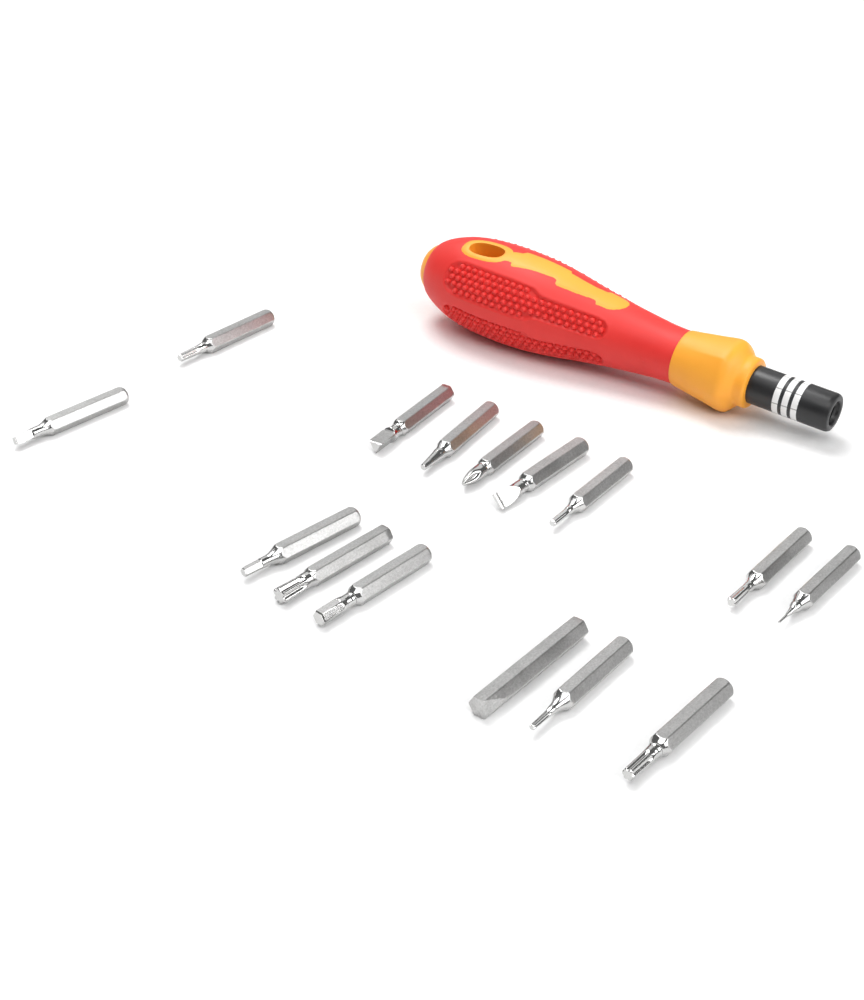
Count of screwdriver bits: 15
